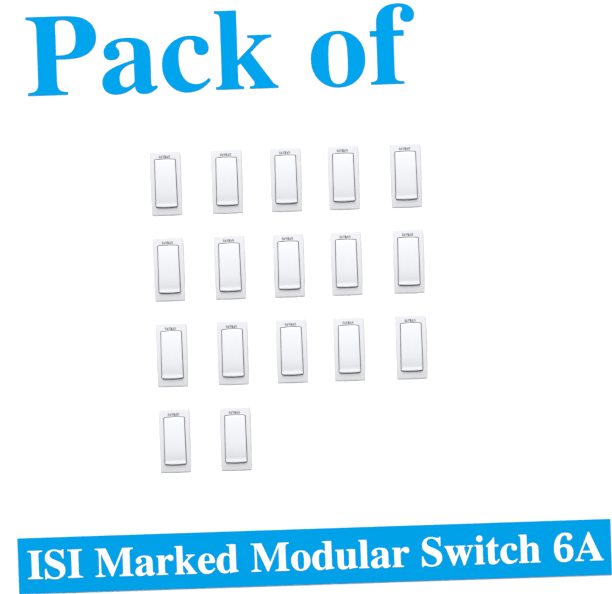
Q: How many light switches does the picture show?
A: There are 17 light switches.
